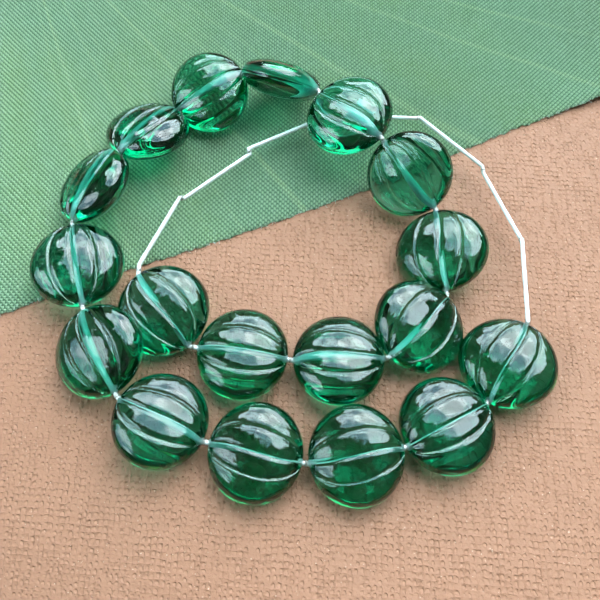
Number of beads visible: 18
